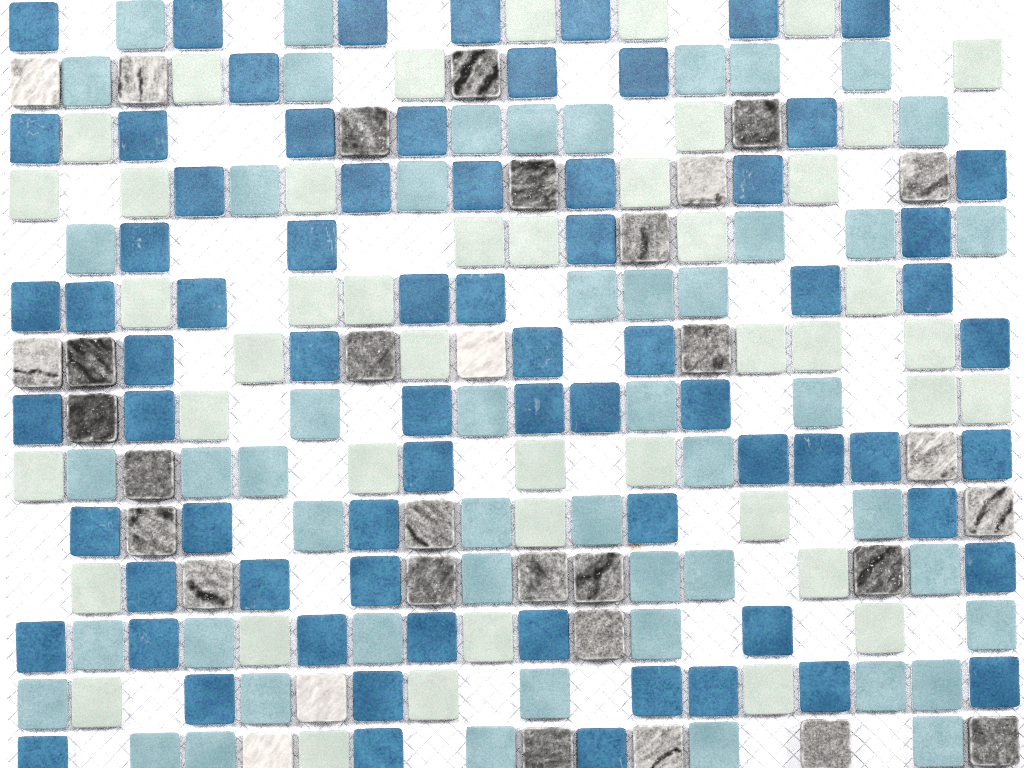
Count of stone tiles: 32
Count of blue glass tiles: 72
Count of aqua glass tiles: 51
